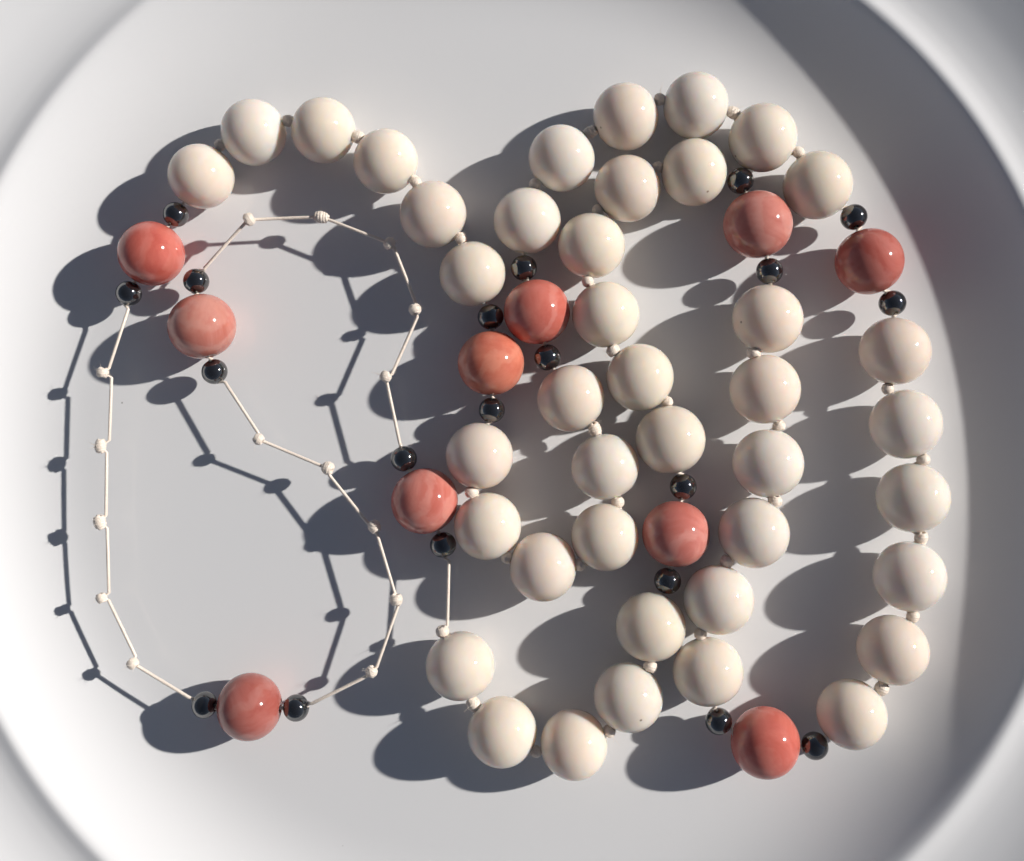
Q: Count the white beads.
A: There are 41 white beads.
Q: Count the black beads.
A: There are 20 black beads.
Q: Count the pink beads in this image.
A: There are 10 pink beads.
